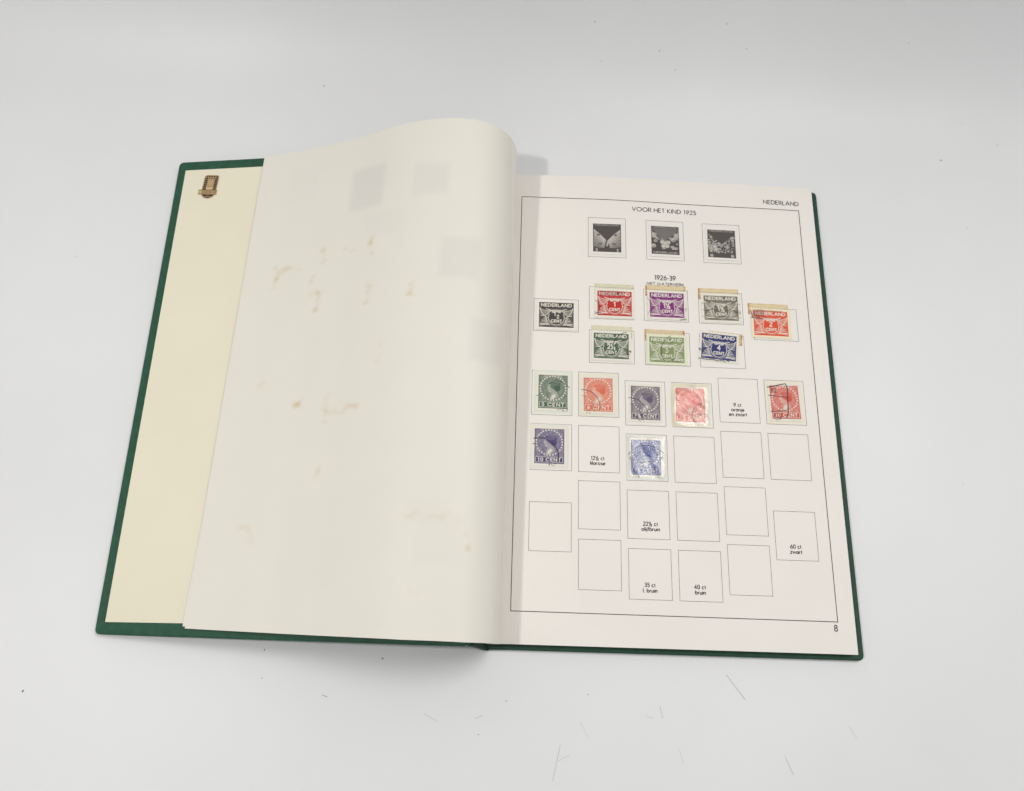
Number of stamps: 18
